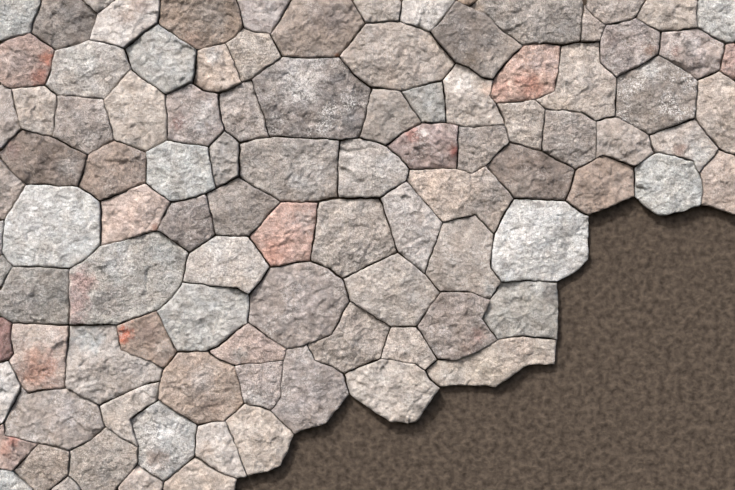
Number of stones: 101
